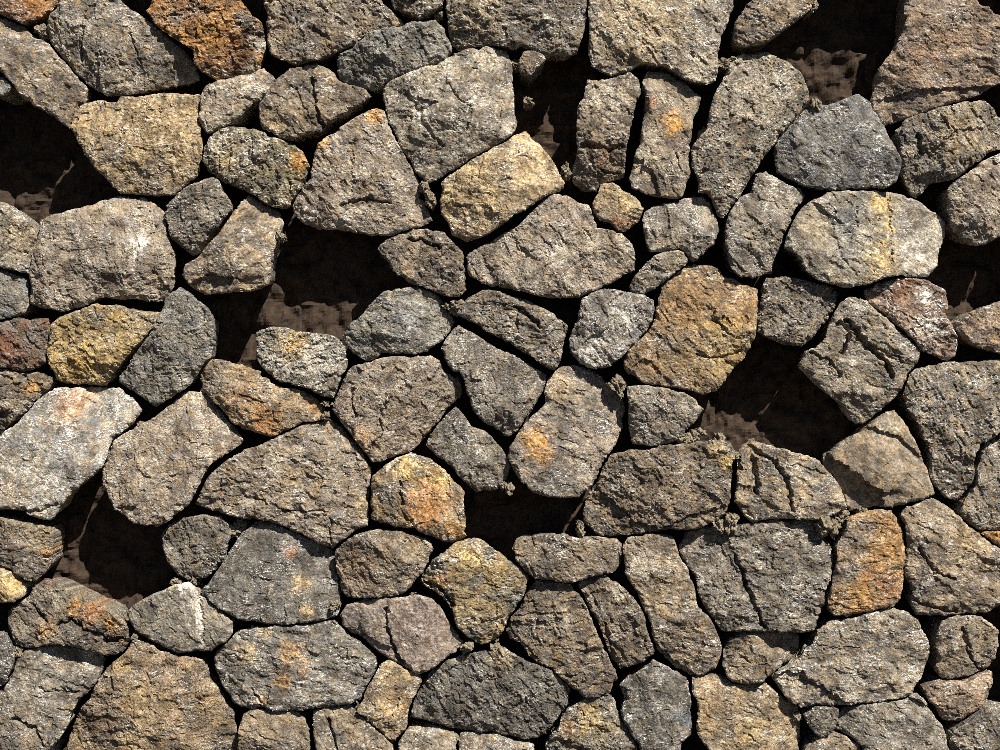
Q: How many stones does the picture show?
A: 104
